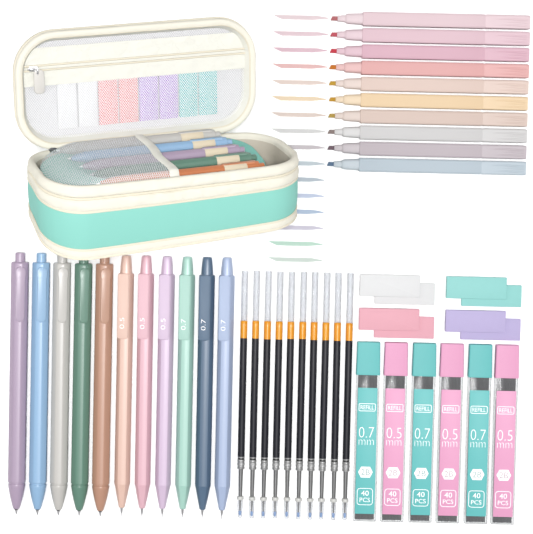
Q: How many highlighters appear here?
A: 10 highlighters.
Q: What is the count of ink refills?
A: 10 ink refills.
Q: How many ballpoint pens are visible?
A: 10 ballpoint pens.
